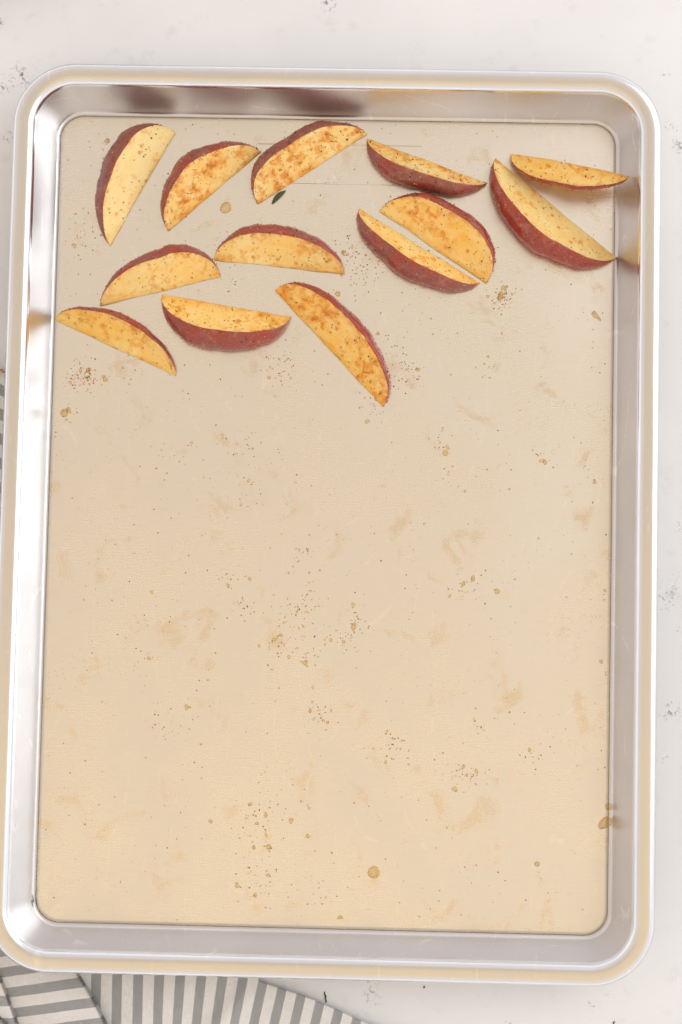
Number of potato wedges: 13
